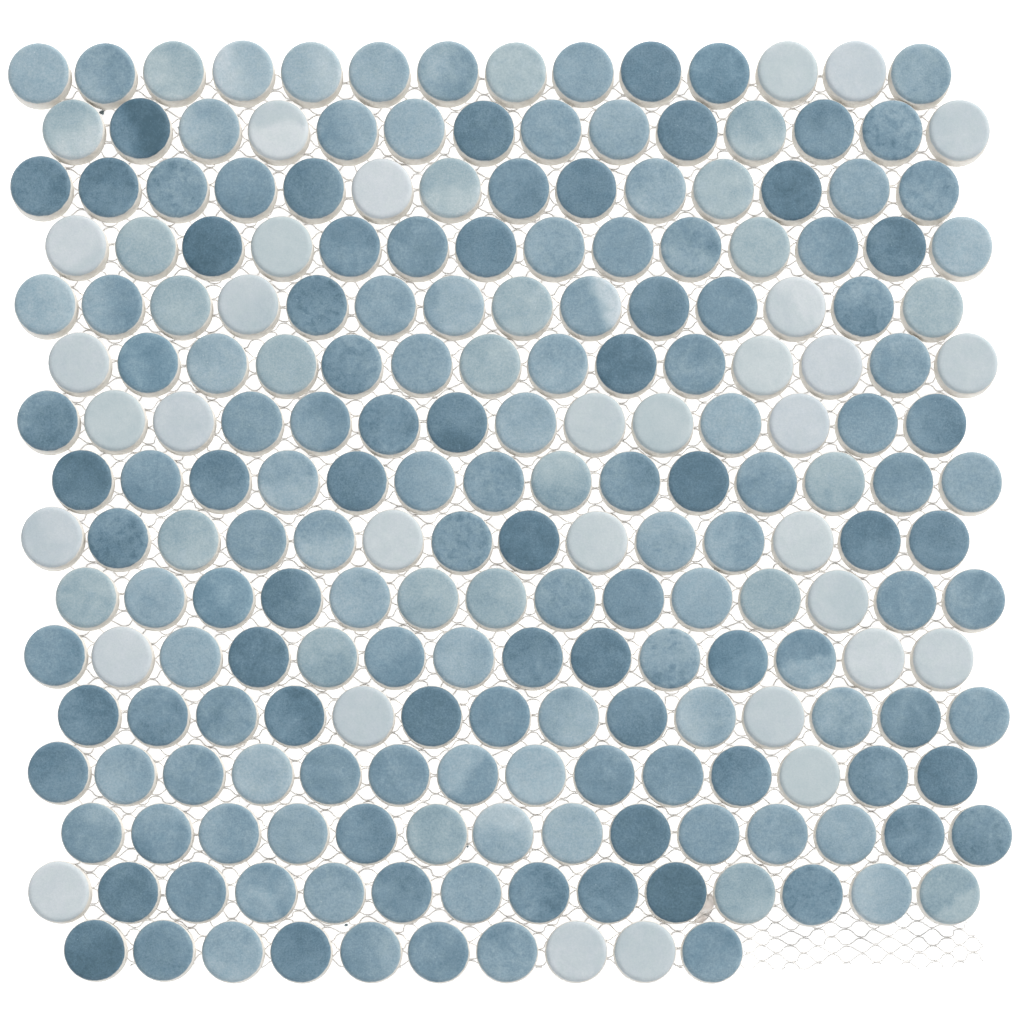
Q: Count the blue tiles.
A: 188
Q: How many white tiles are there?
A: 32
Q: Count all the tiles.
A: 220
